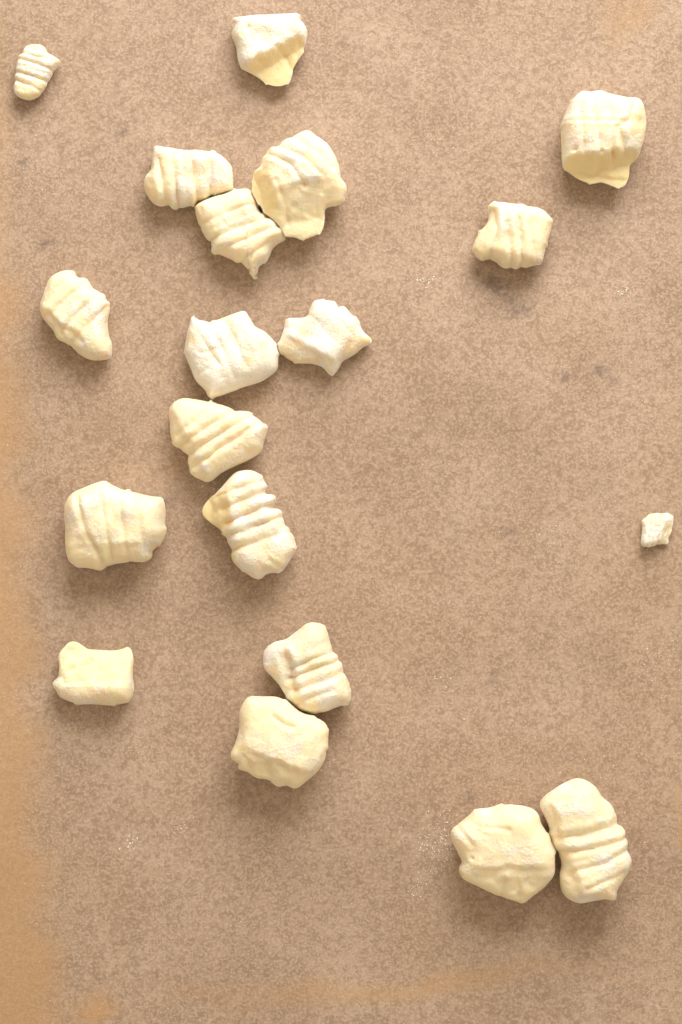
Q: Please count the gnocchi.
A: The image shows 19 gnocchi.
